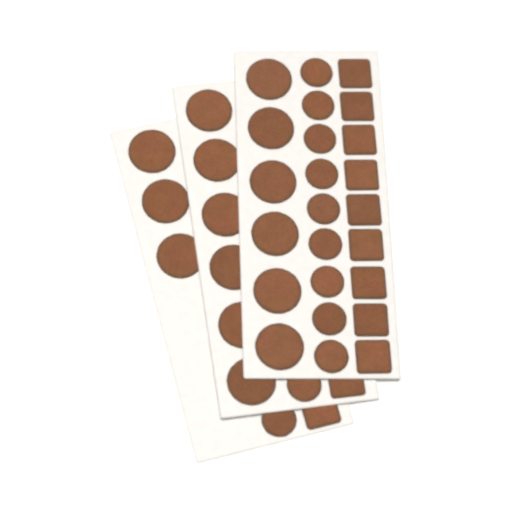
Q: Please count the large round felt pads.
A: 15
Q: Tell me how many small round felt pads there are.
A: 11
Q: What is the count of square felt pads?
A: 11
